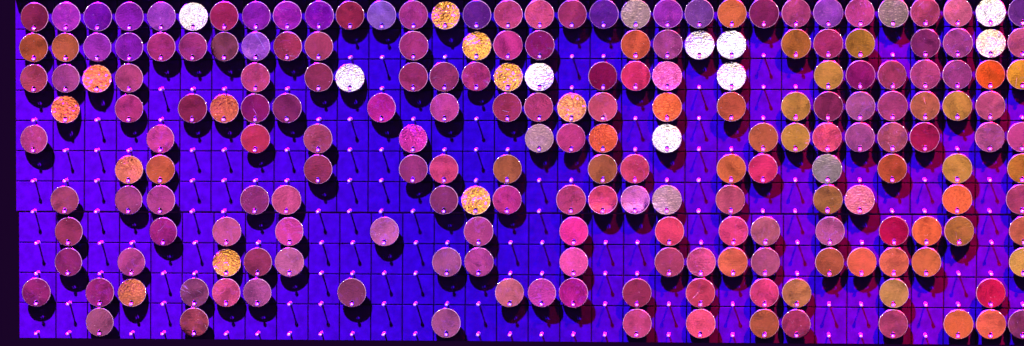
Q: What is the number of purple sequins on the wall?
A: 17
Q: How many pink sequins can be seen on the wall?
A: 126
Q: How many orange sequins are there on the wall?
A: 51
